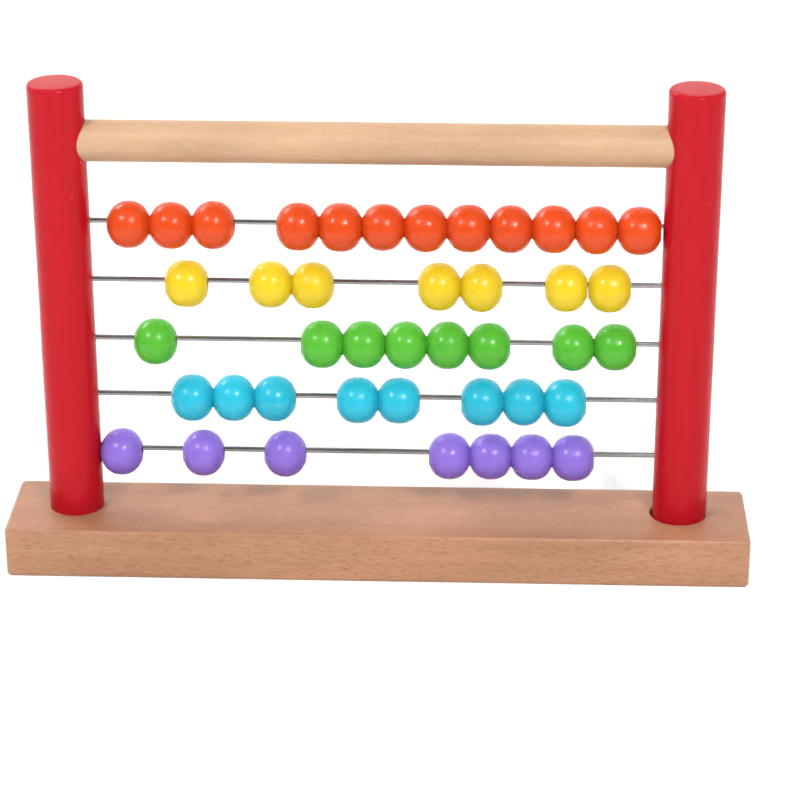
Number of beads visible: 42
